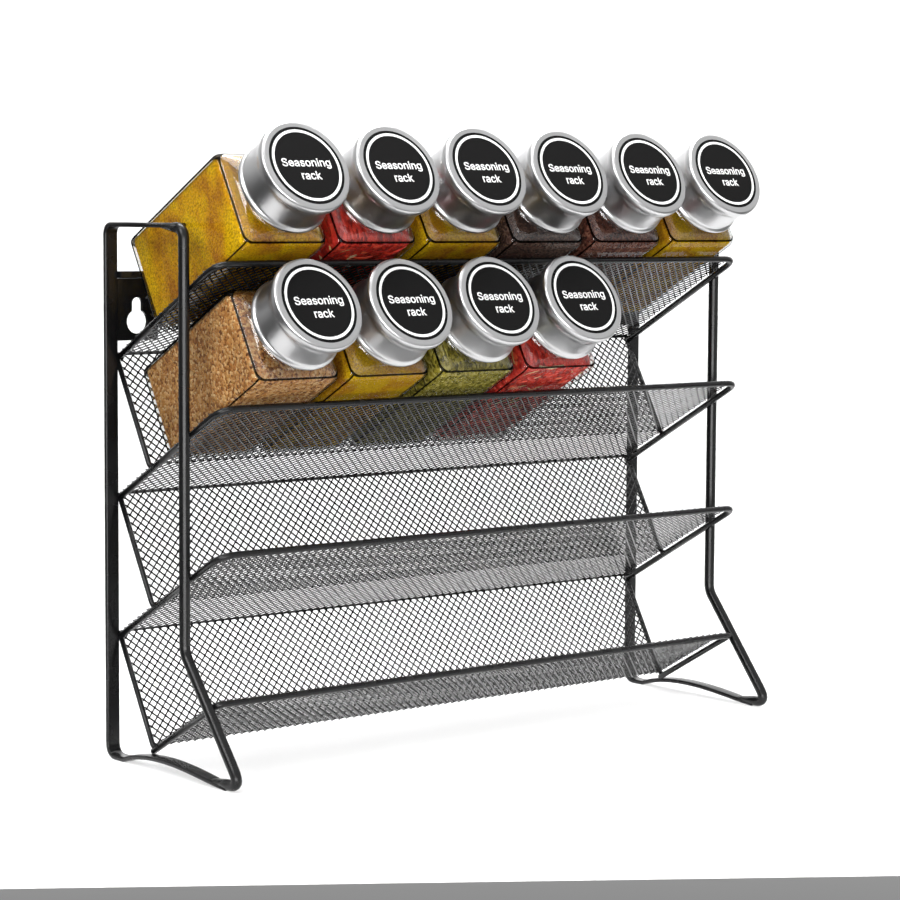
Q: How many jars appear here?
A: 10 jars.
